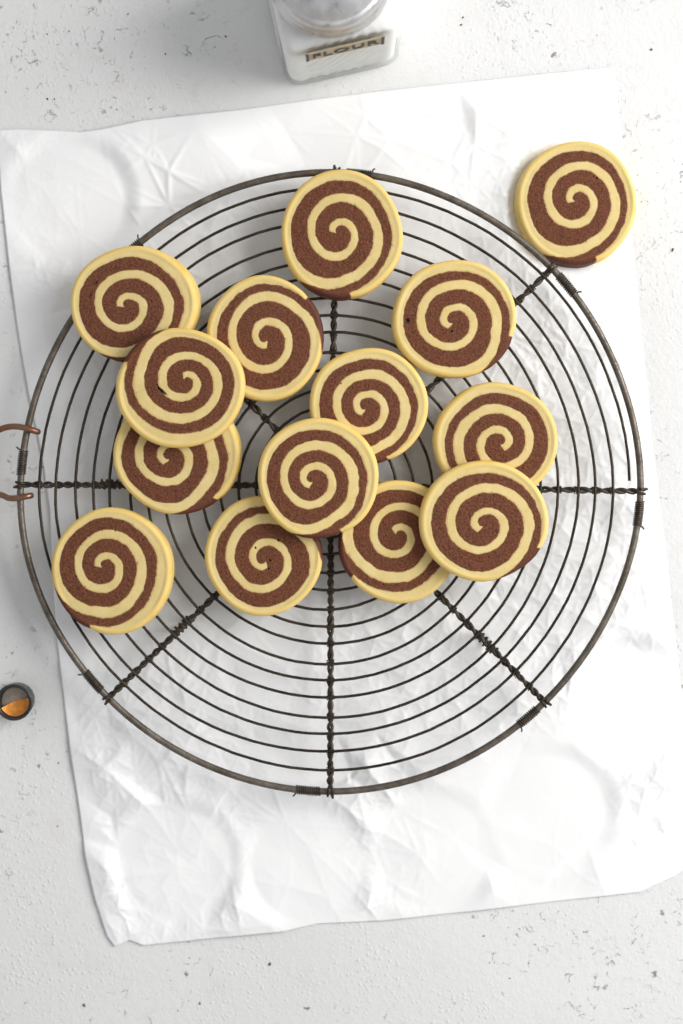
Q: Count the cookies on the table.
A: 14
